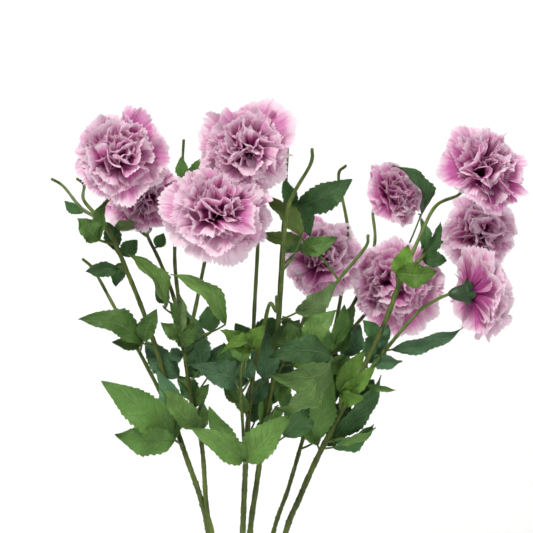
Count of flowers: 10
